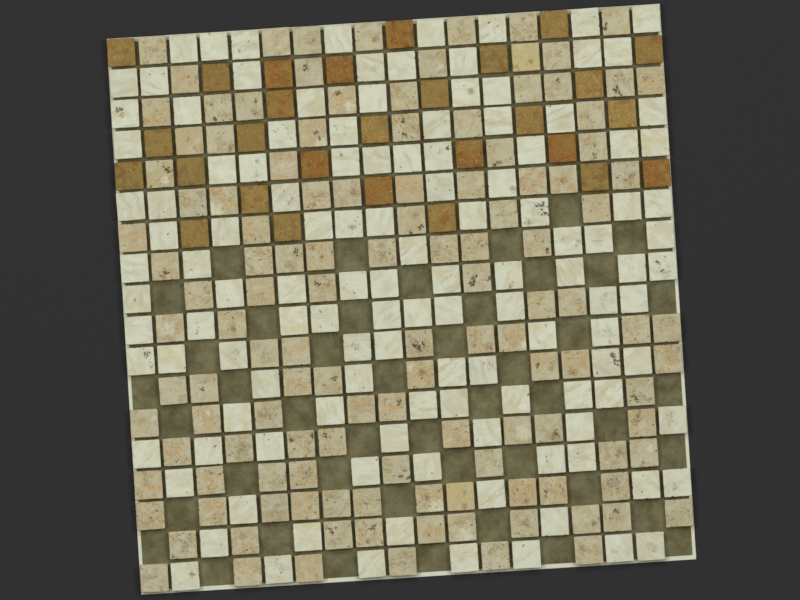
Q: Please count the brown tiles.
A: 28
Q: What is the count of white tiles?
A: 125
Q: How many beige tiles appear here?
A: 125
